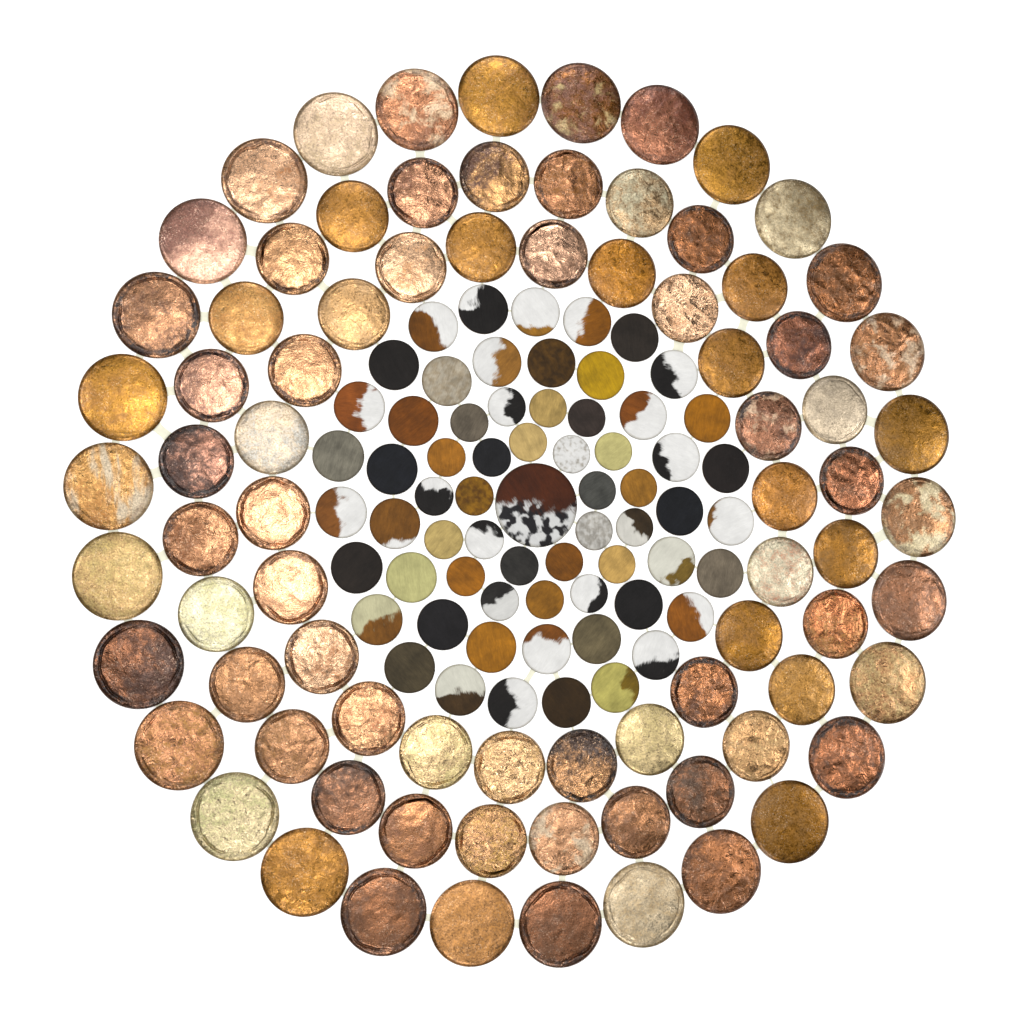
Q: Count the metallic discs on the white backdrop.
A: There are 80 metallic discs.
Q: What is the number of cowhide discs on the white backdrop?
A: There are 65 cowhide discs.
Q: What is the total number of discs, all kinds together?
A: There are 145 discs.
